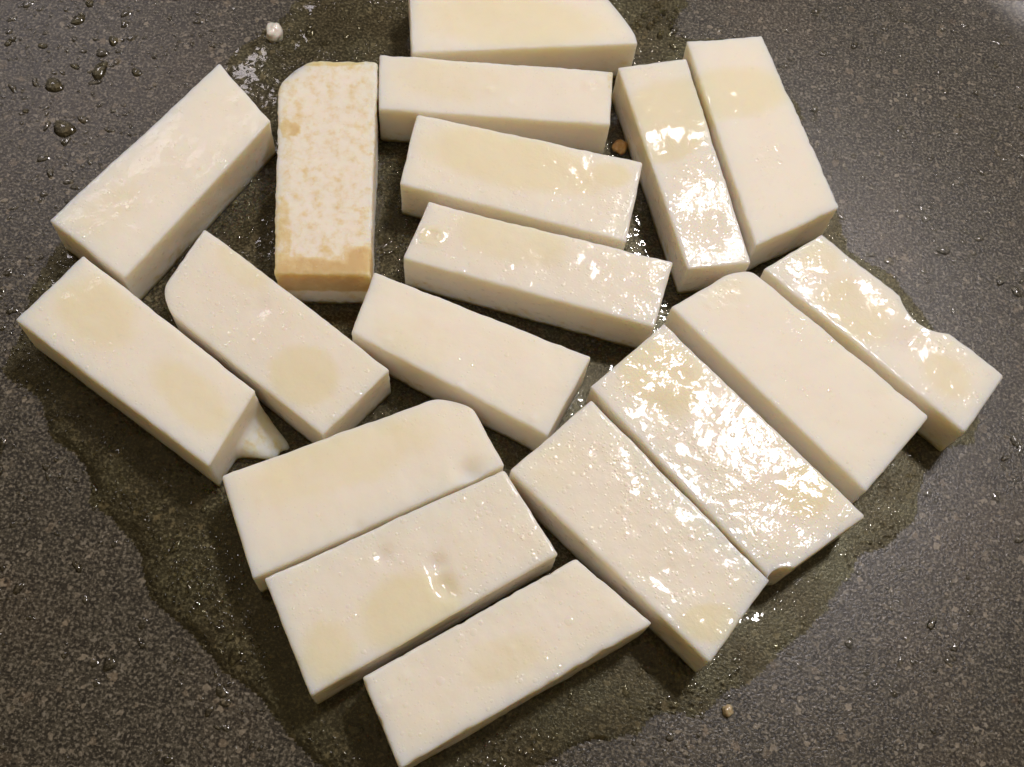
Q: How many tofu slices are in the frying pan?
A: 18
